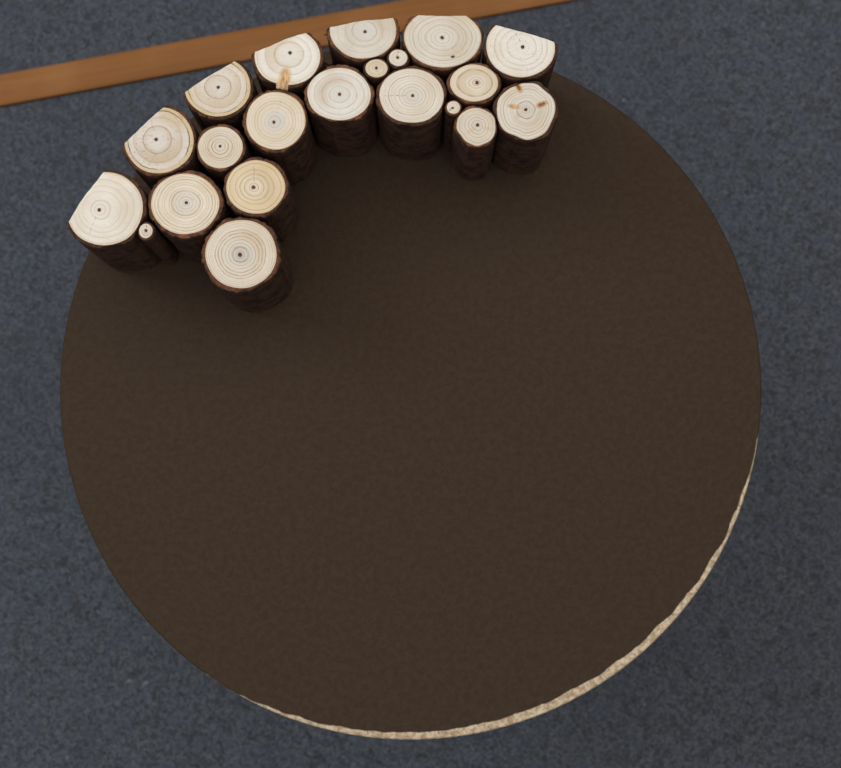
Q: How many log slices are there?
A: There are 21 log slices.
